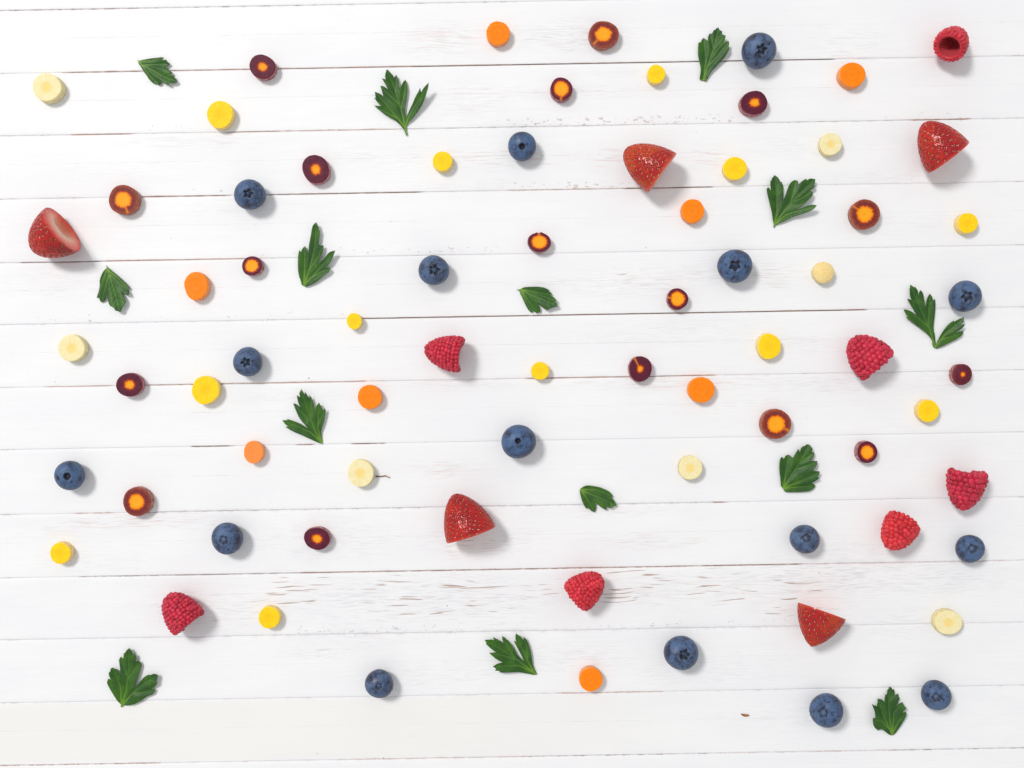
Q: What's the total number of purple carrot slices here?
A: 17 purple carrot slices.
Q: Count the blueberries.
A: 16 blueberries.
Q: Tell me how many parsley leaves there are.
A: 14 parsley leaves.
